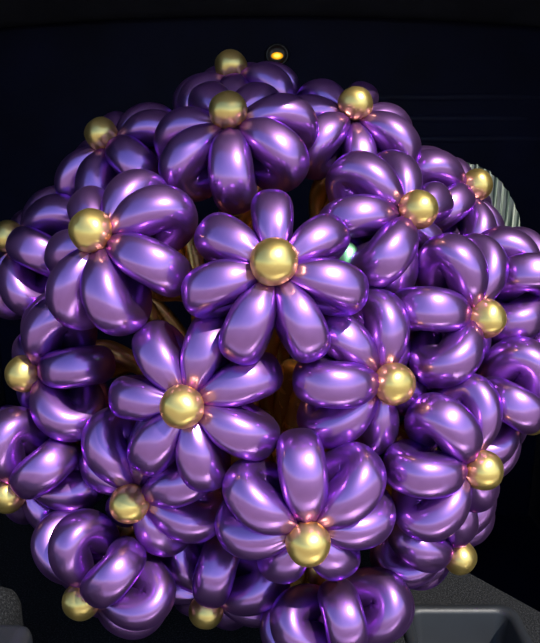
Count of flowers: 23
